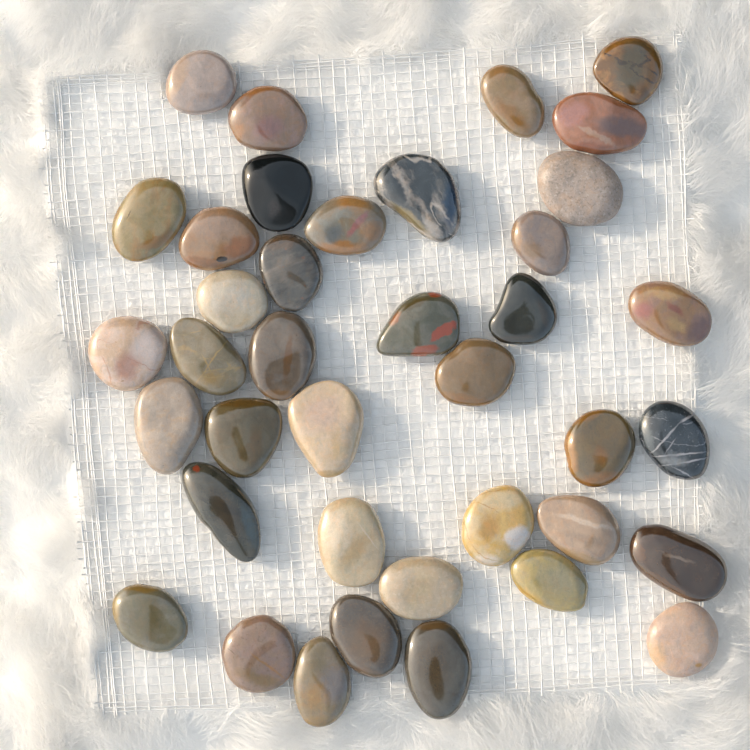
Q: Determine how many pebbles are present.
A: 39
